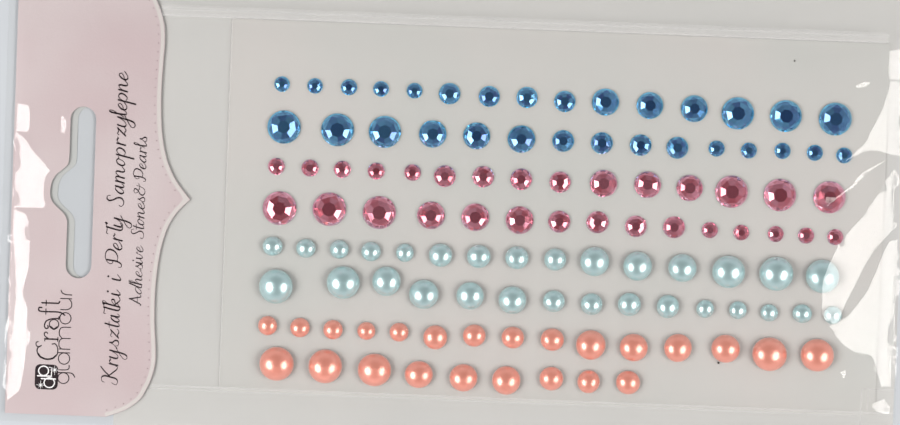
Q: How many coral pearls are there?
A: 24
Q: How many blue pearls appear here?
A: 30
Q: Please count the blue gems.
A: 30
